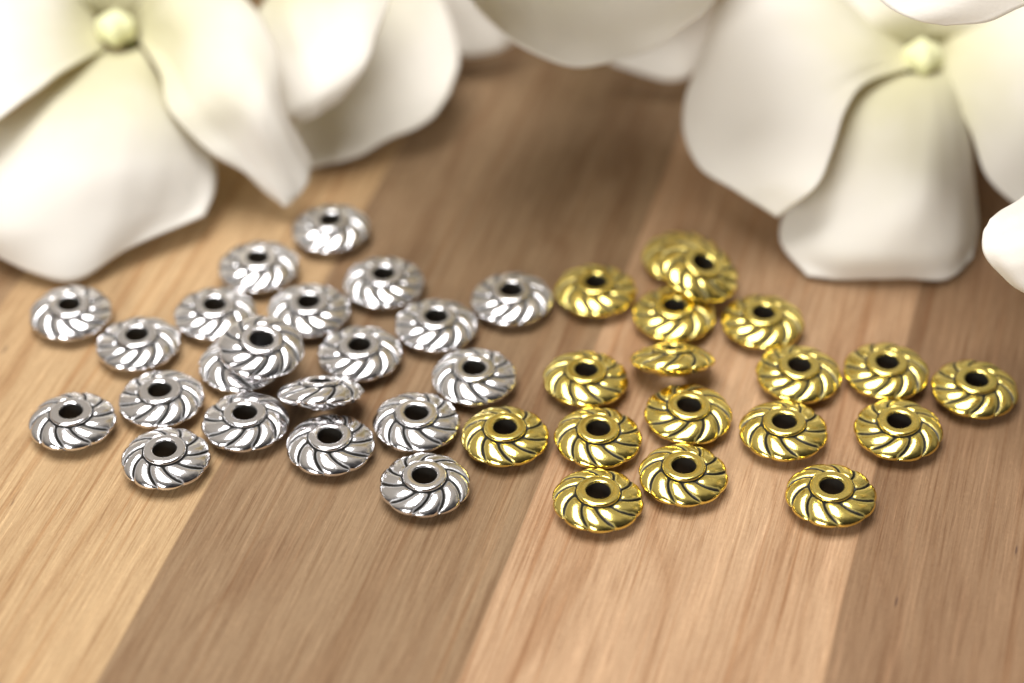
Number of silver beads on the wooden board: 21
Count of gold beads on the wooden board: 18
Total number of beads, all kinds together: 39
